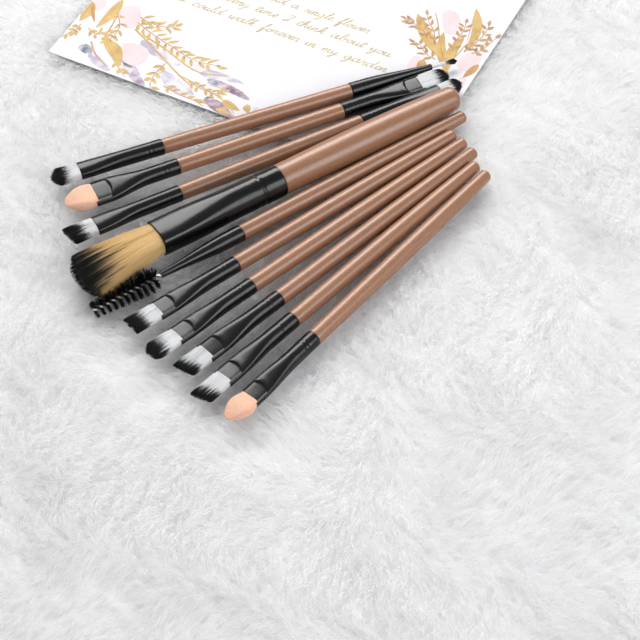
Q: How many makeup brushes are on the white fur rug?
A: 10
